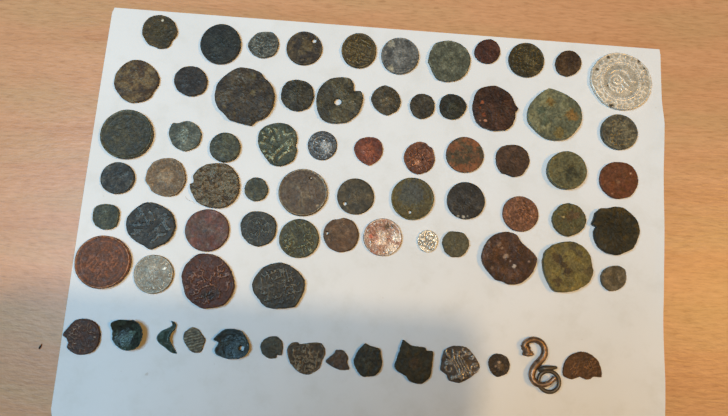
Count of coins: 72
